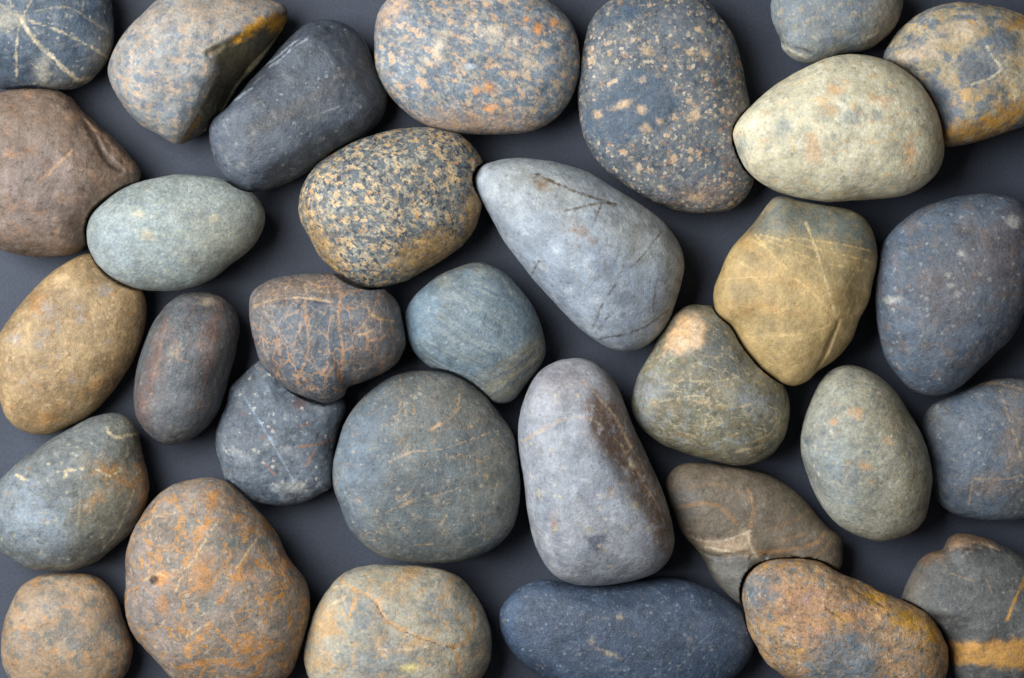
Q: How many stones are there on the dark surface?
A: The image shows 32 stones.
